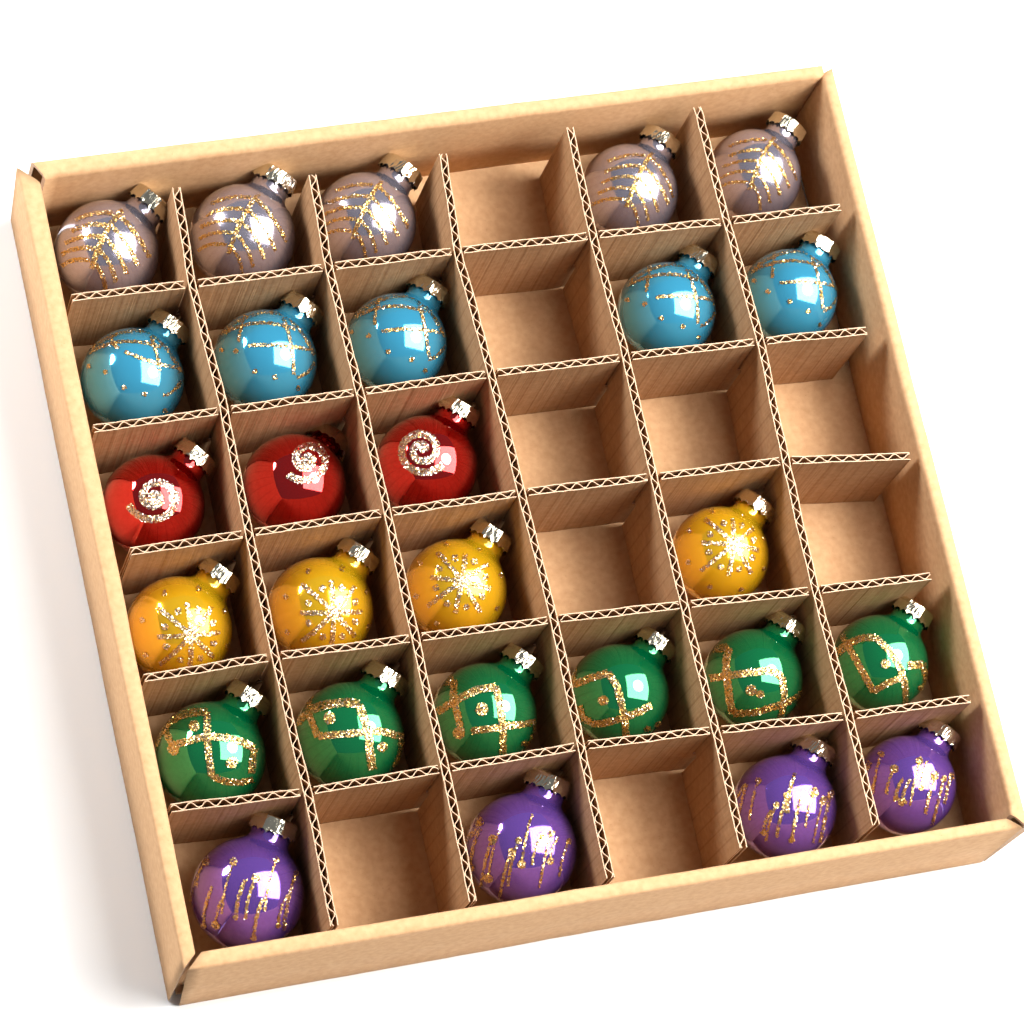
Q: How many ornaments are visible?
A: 27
